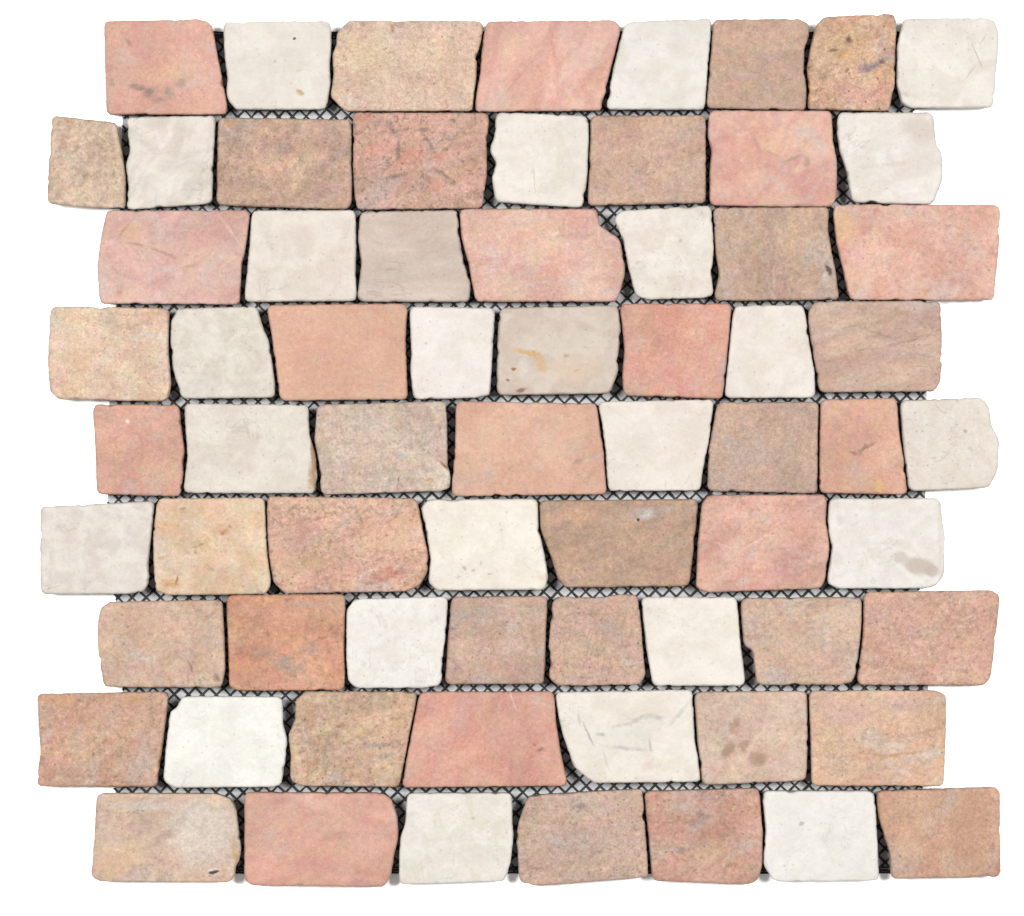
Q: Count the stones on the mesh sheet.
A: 68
